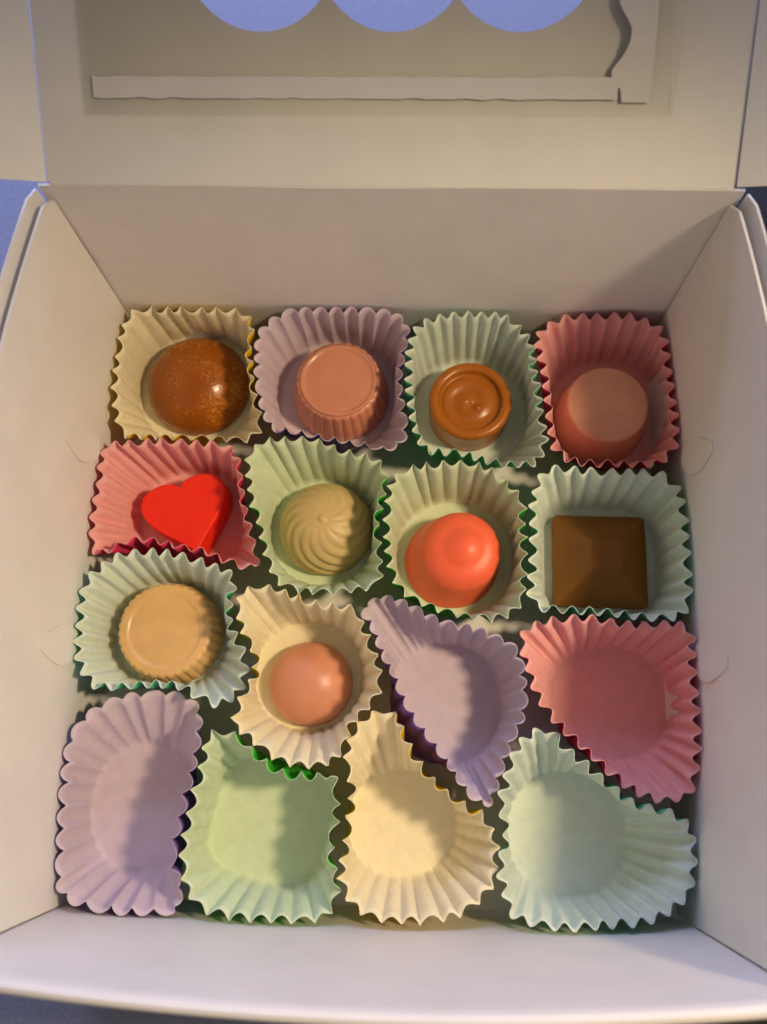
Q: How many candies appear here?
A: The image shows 10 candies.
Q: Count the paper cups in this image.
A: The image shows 16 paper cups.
